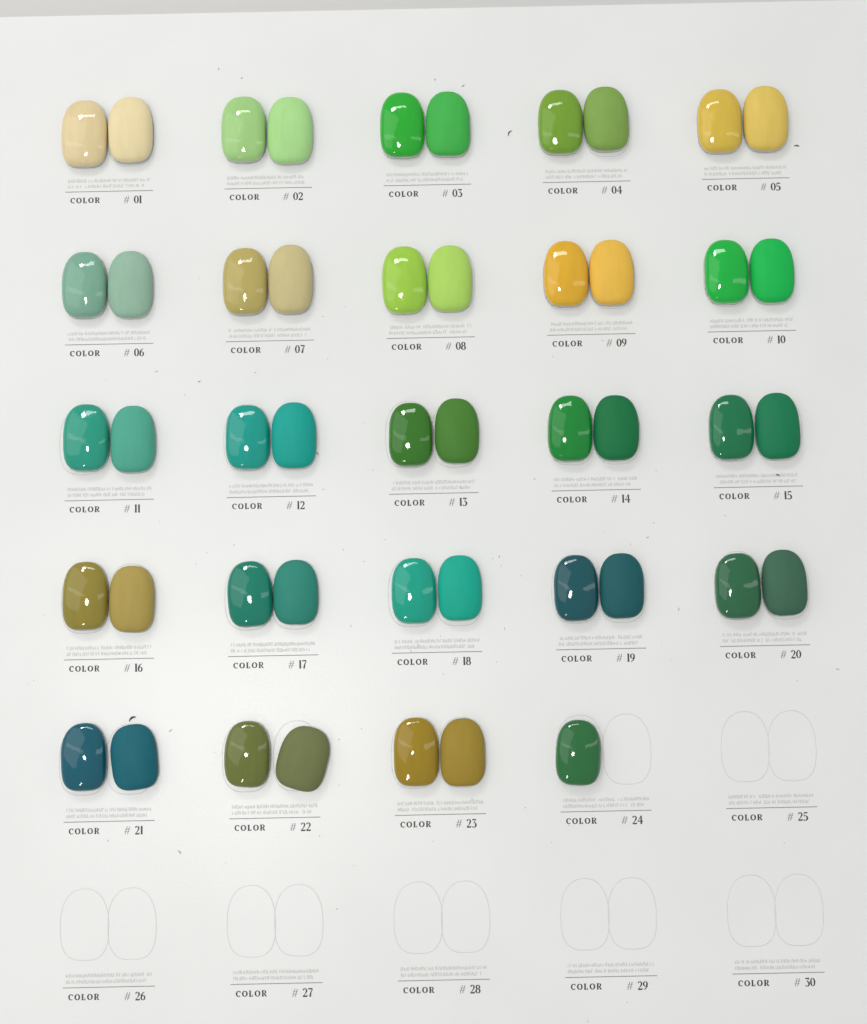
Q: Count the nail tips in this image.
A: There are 47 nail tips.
